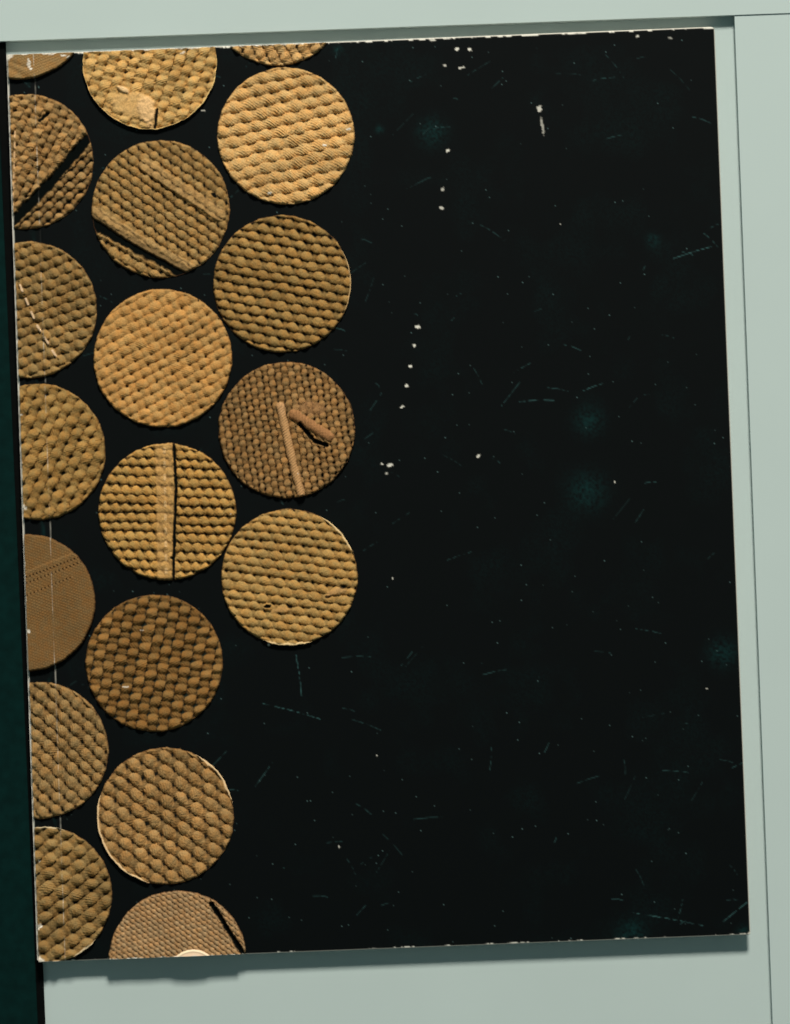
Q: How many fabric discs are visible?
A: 19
